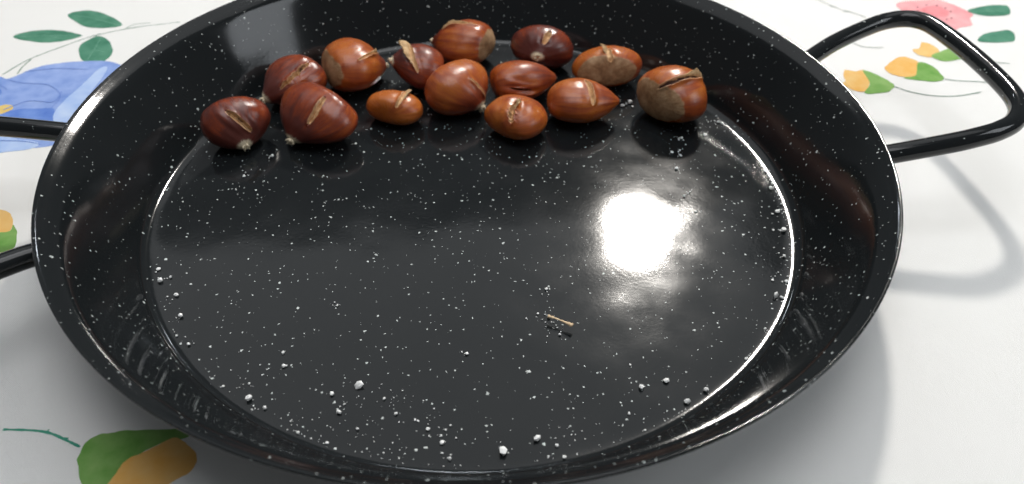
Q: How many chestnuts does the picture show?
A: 14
